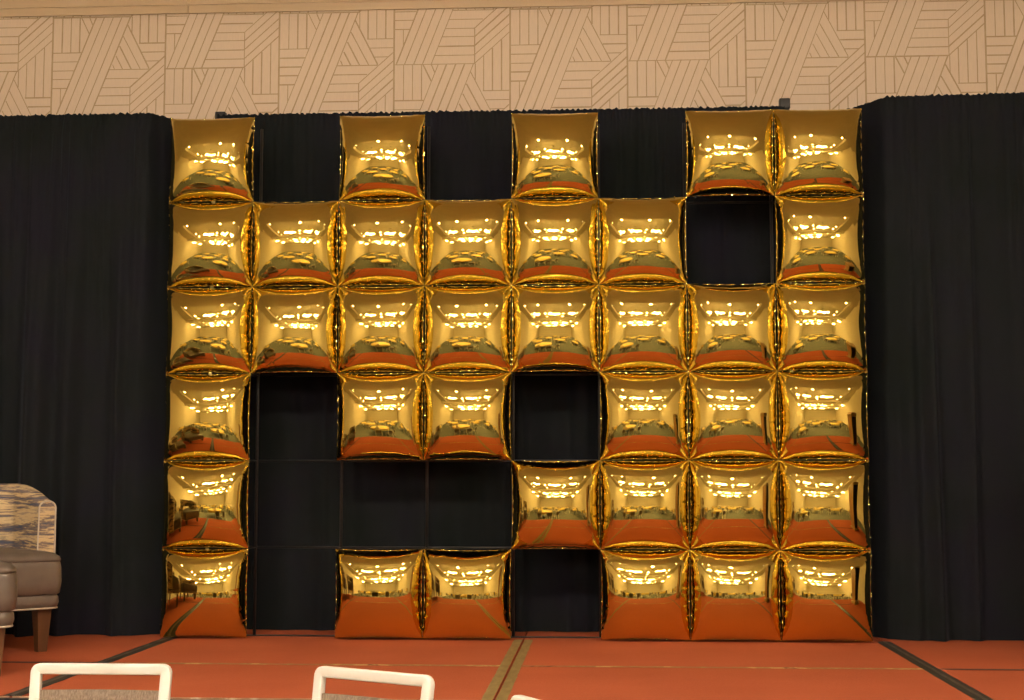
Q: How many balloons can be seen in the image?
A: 37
